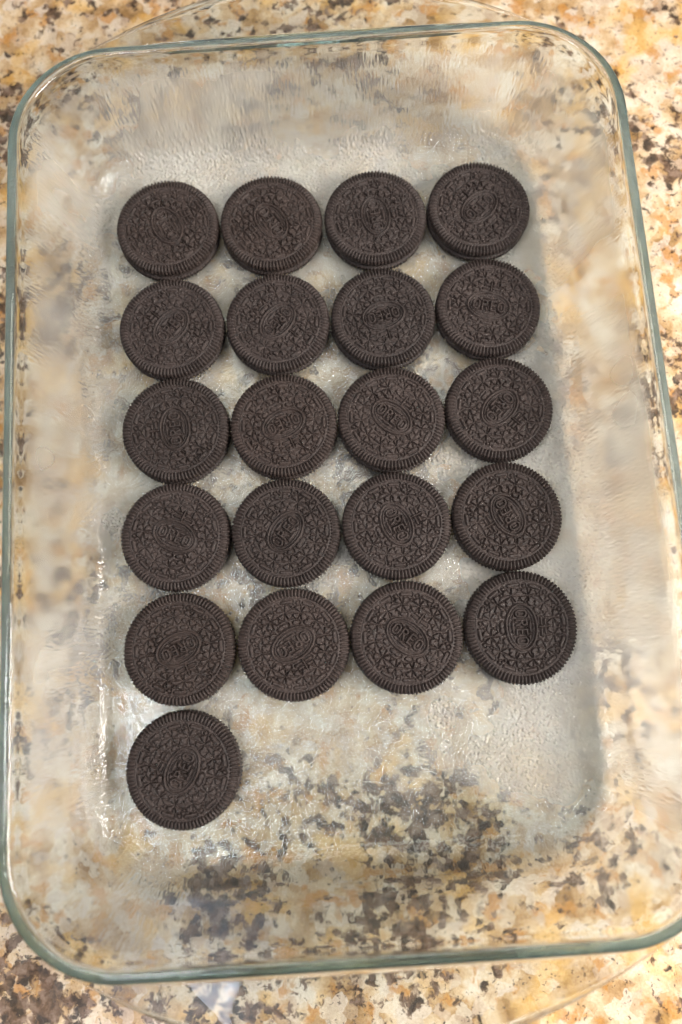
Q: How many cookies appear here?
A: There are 21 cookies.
